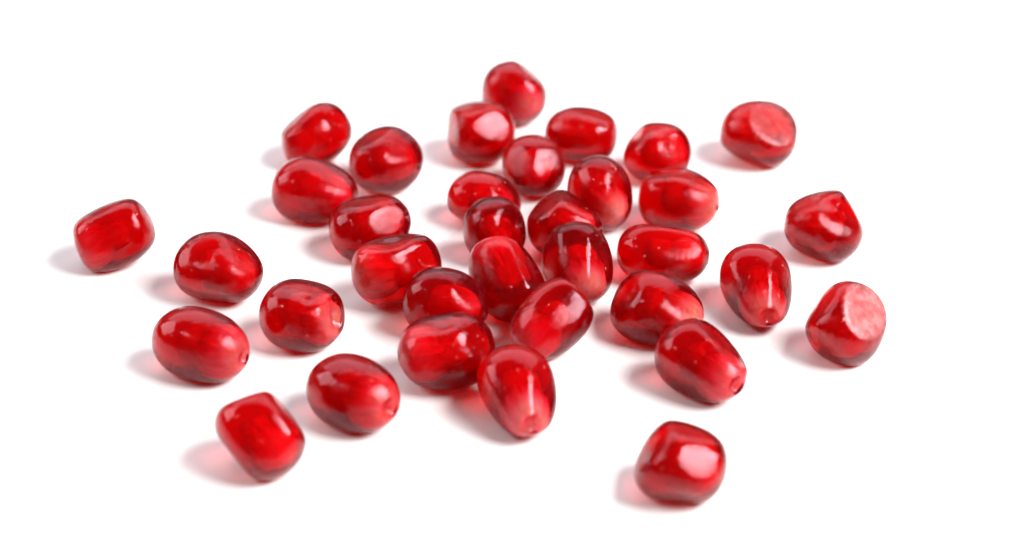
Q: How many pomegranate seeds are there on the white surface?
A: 35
